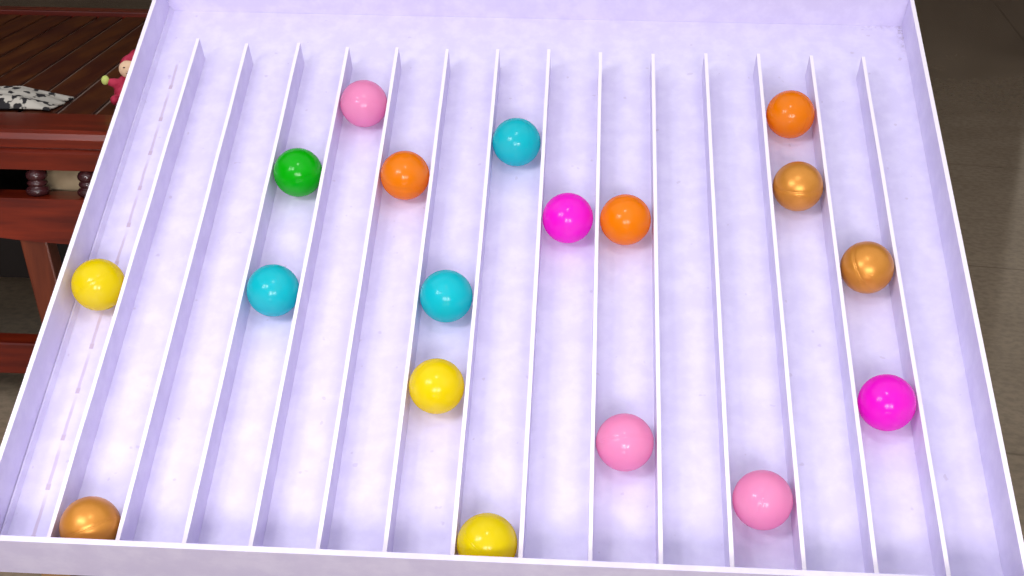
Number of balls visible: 18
